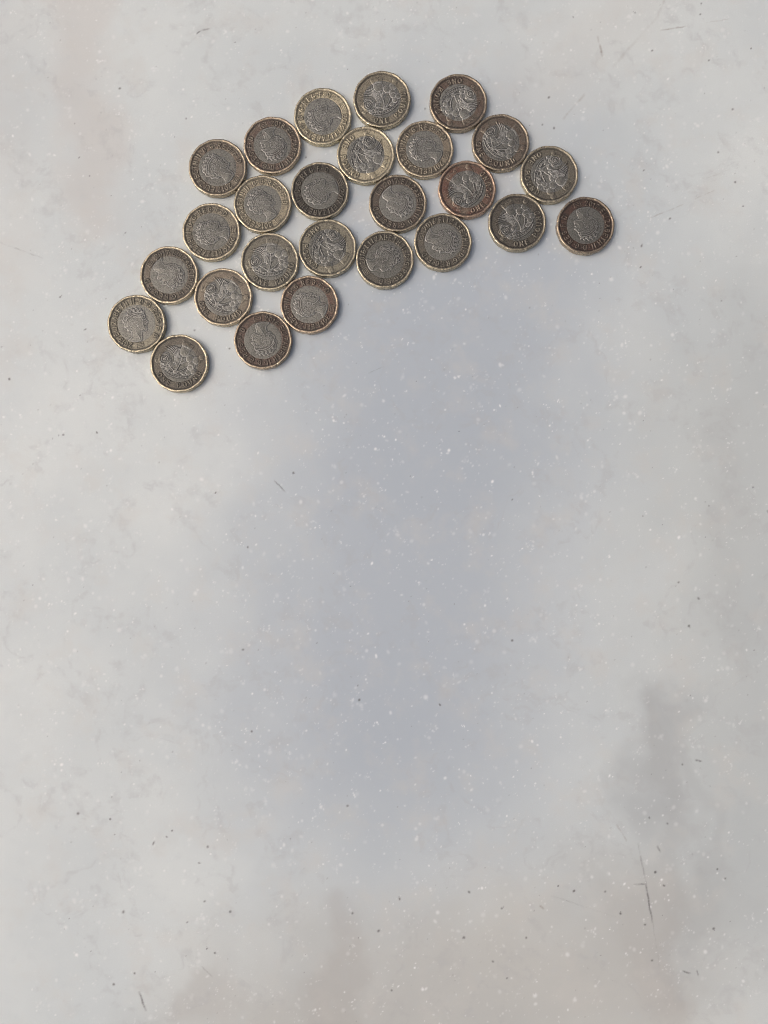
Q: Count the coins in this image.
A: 26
